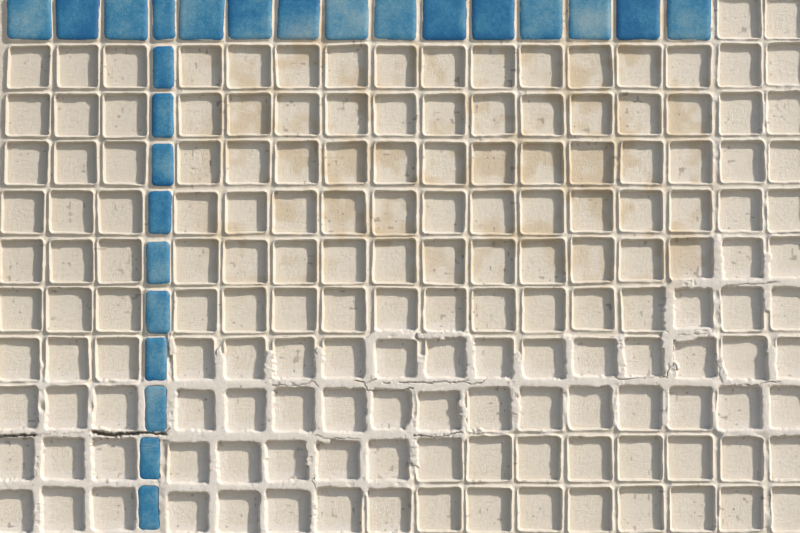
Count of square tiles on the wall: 14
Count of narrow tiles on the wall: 11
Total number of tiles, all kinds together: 25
